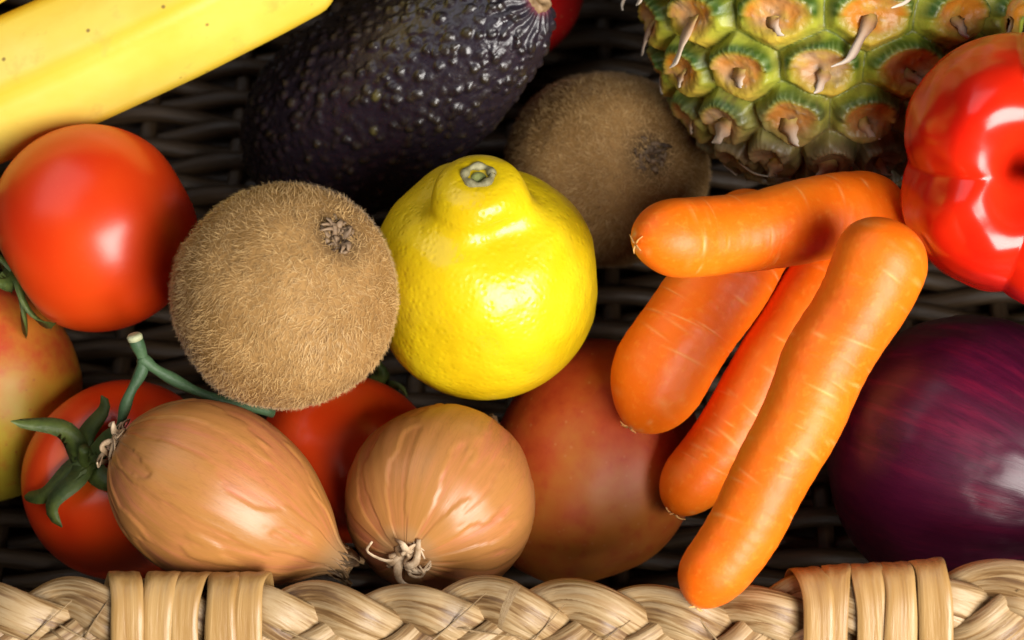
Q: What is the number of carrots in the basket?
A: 4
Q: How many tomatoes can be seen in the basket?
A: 3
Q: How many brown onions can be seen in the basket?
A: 2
